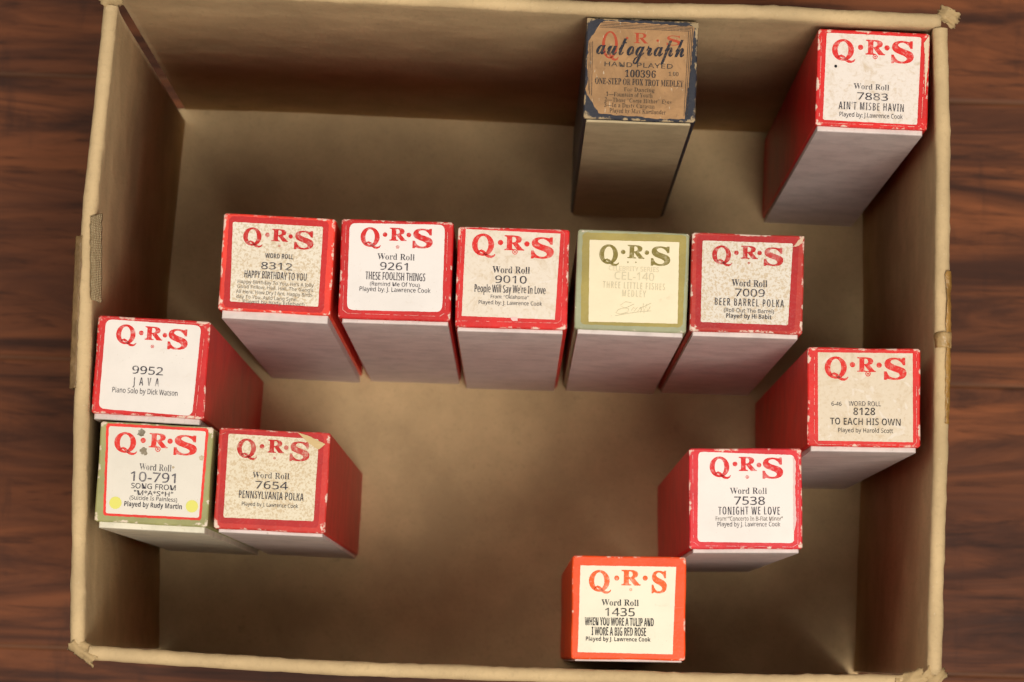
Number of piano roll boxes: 13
